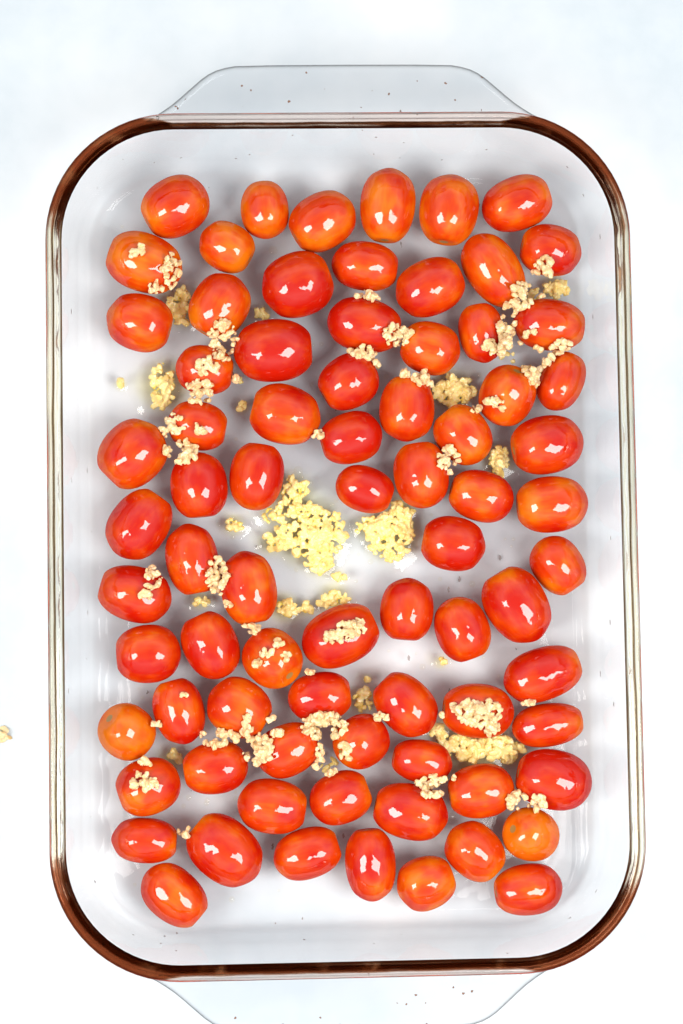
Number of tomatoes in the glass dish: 77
